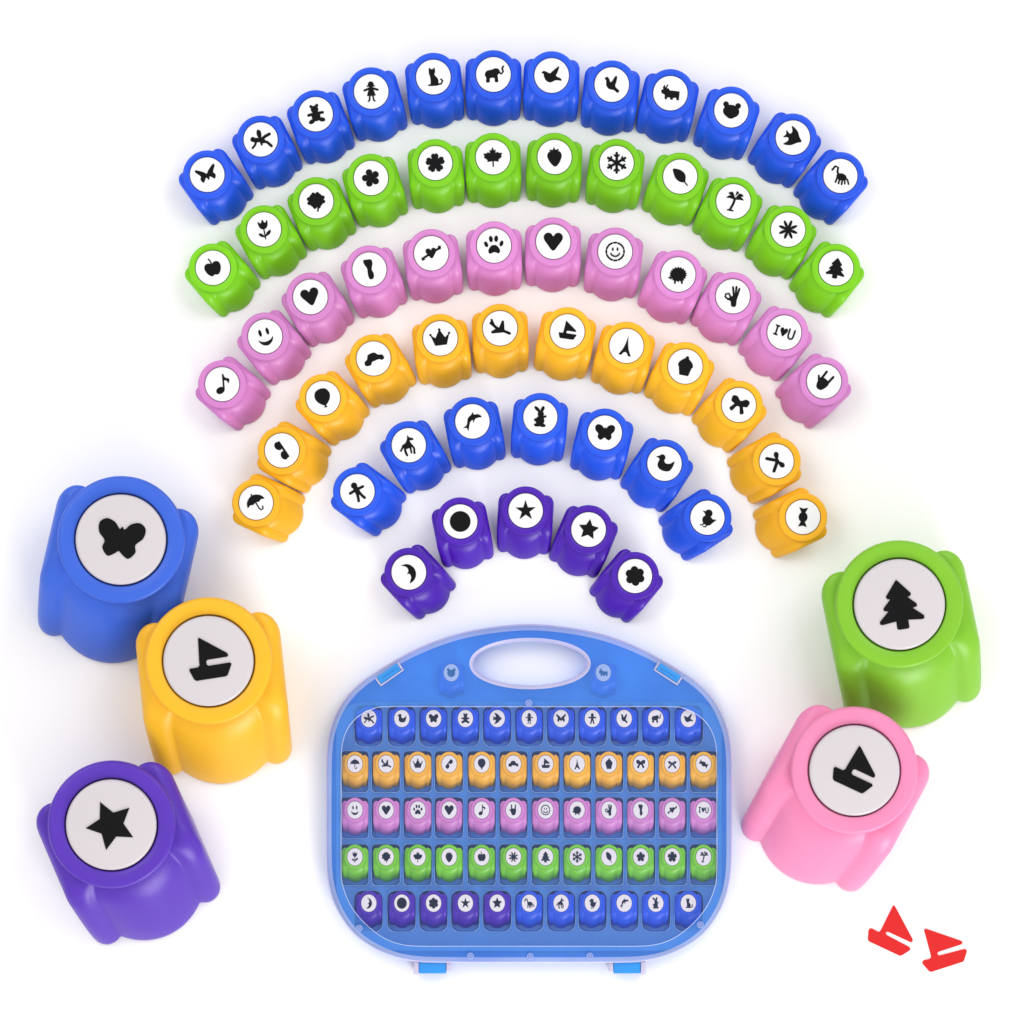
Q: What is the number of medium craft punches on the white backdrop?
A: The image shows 60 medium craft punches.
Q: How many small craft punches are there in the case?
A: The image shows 60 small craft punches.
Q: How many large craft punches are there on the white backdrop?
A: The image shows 5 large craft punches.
